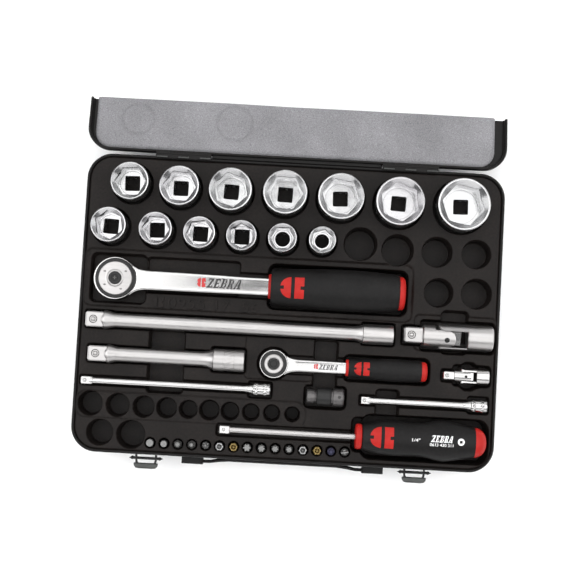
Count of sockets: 13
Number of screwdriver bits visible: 15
